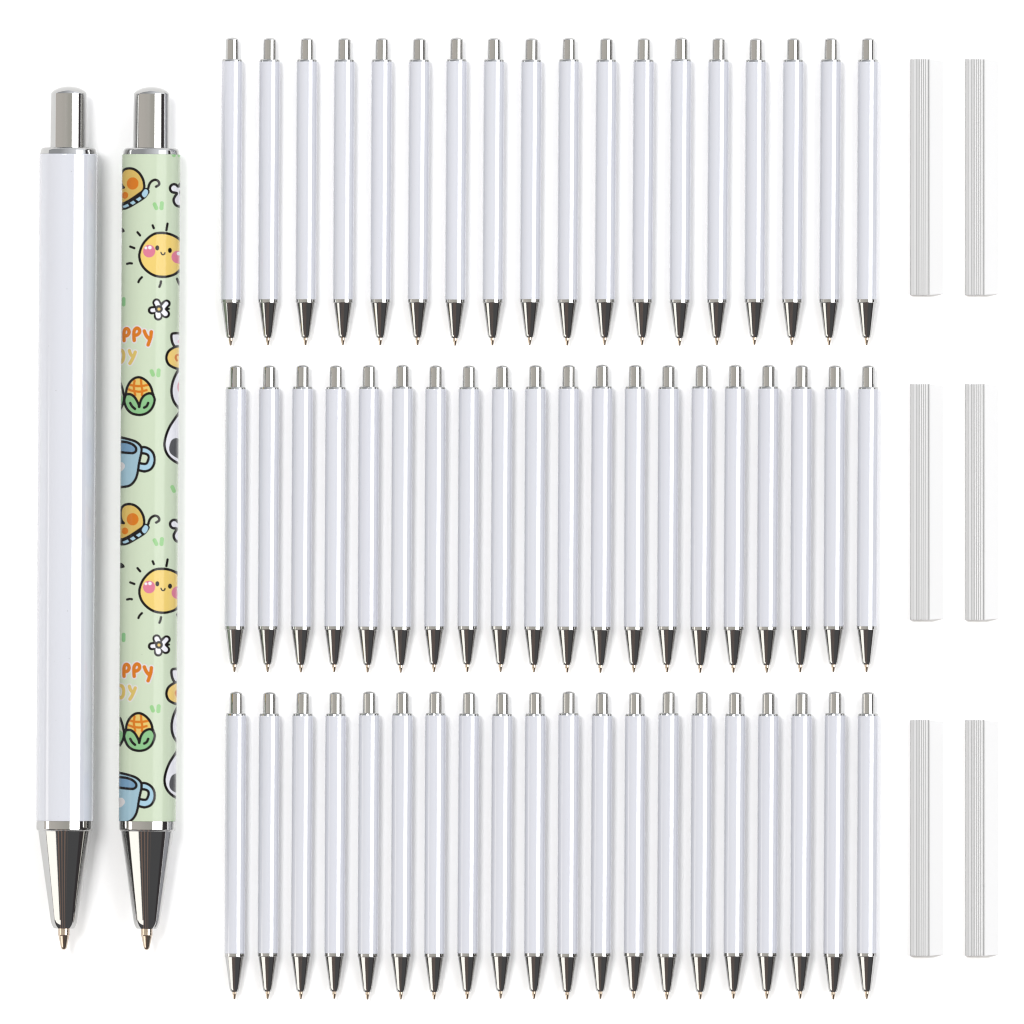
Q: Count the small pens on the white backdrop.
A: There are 58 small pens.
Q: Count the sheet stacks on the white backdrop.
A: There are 6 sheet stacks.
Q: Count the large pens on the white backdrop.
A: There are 2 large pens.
